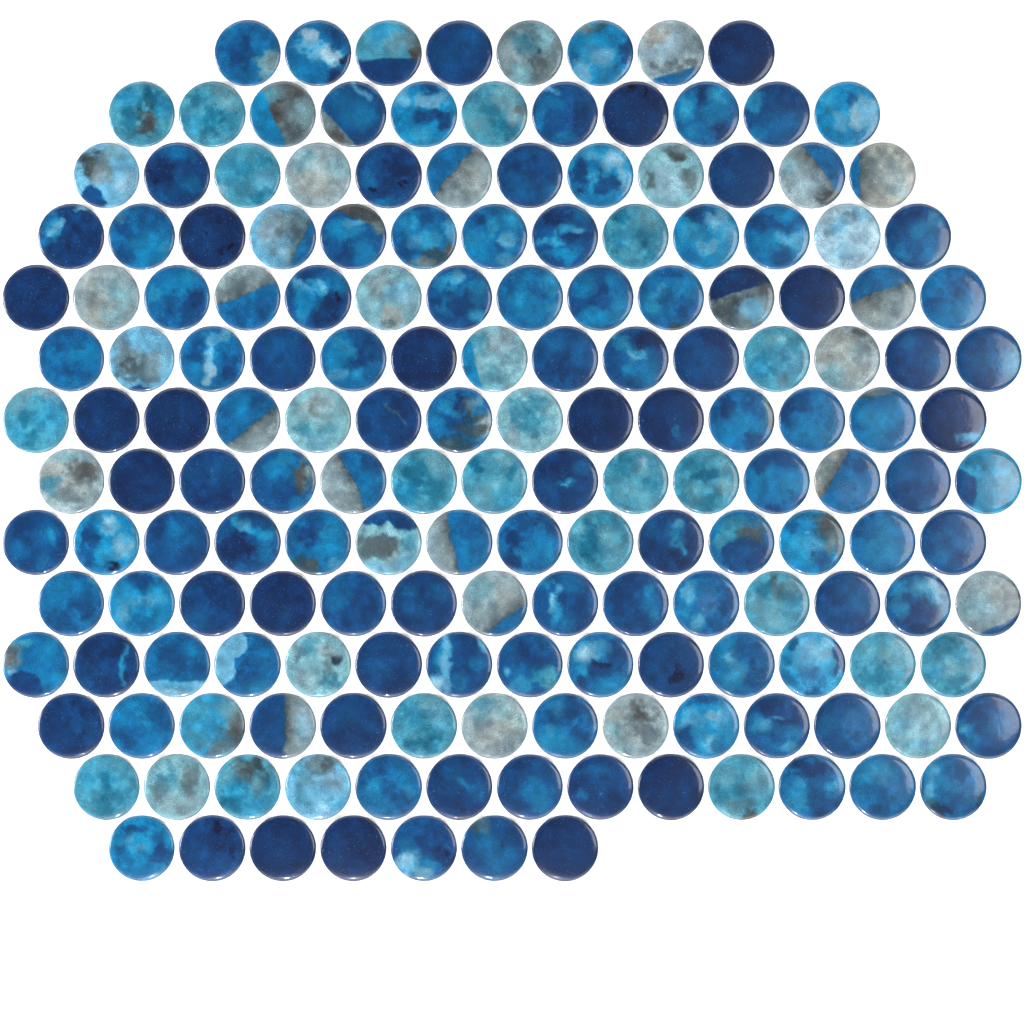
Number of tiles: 176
